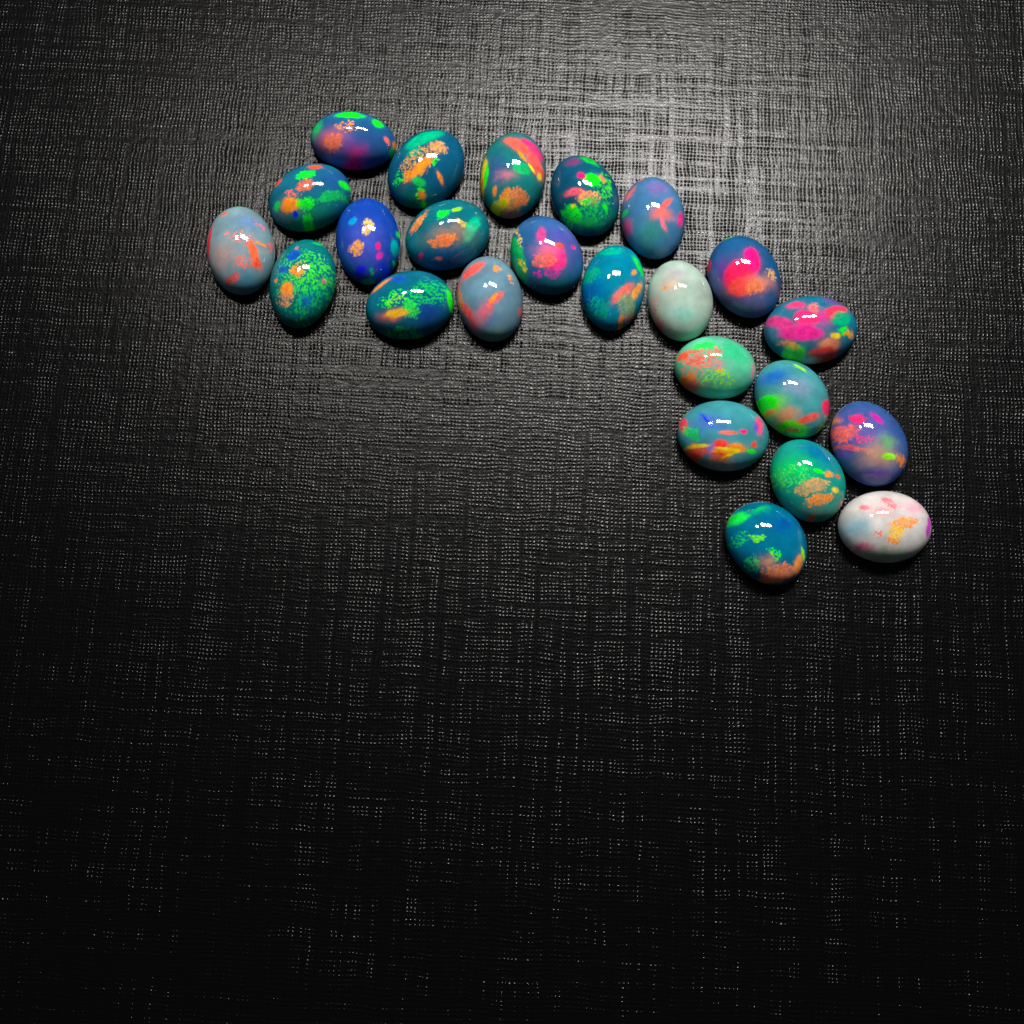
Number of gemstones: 24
